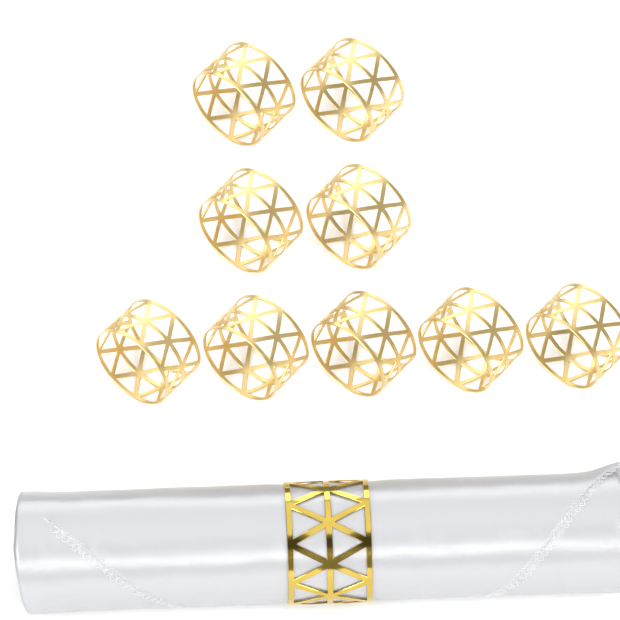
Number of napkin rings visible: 10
